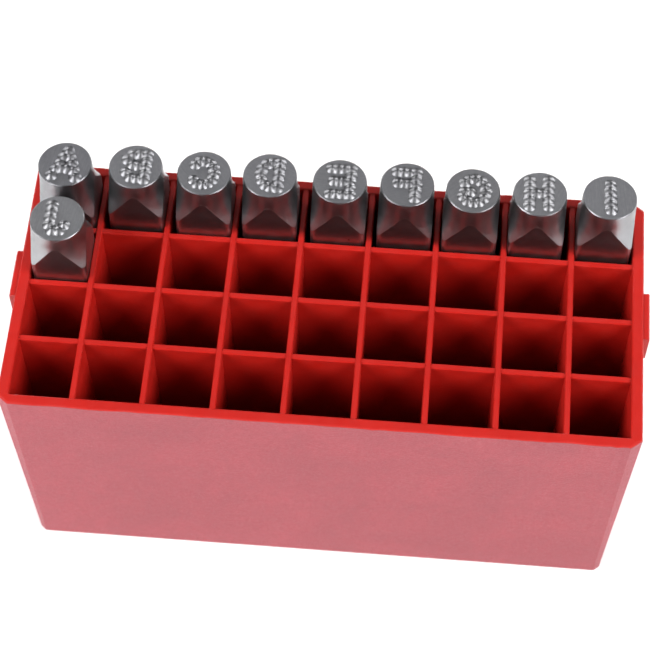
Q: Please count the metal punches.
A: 10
